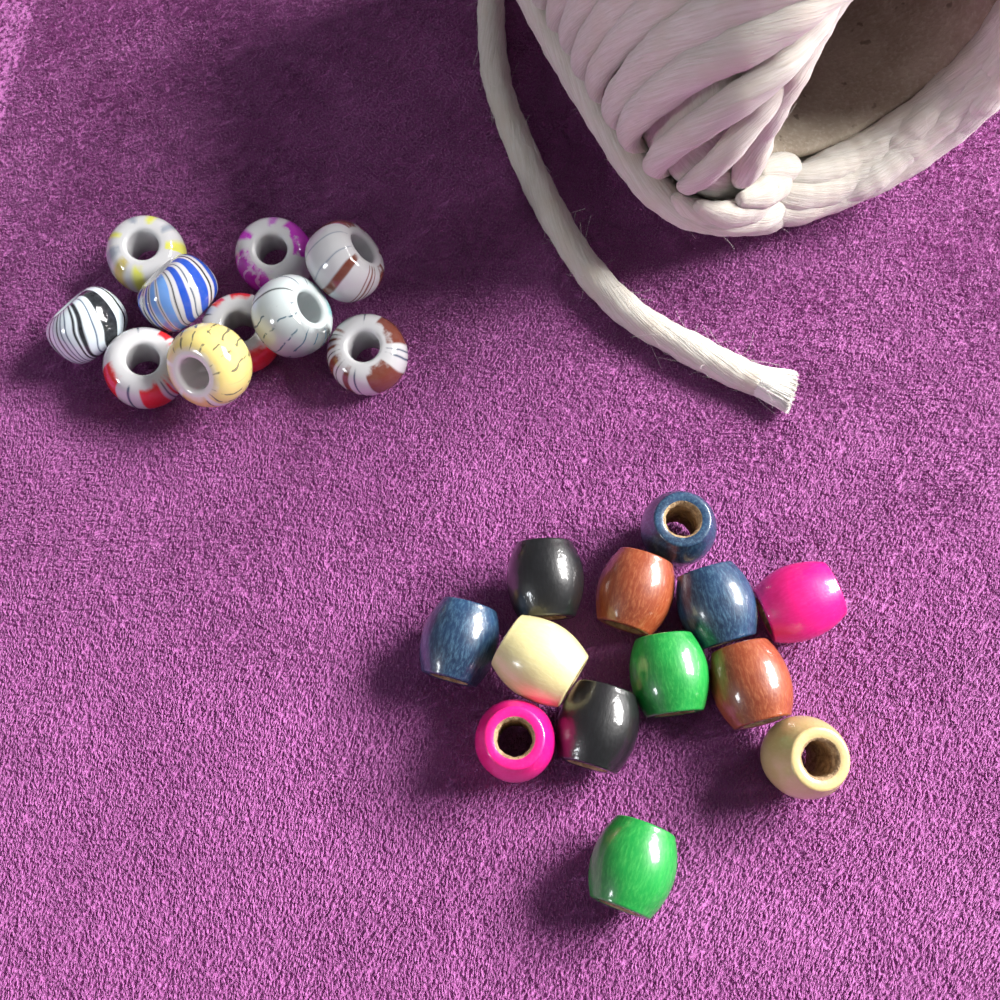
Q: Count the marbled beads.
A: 10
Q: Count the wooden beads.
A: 13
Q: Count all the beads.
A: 23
